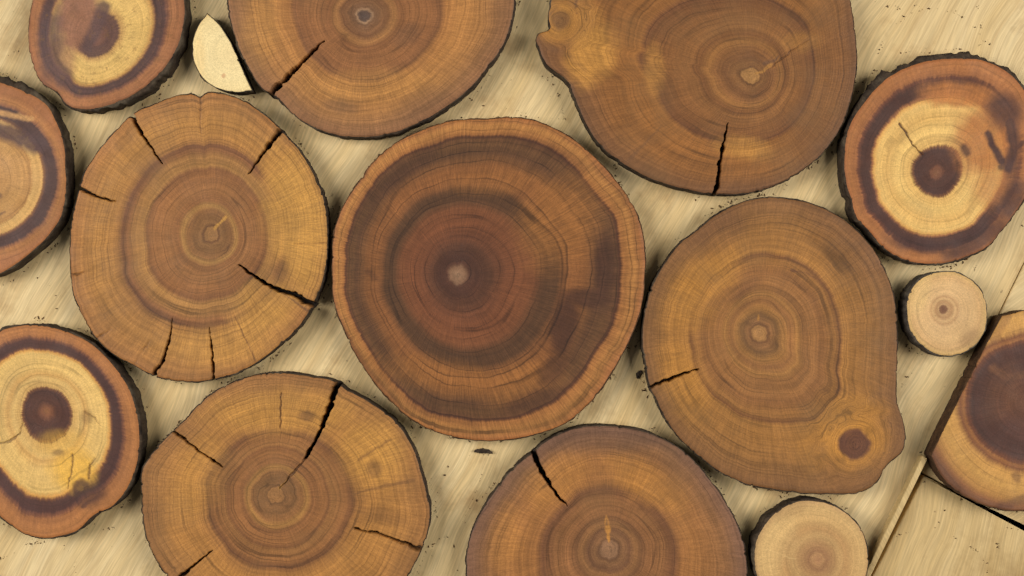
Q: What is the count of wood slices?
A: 15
